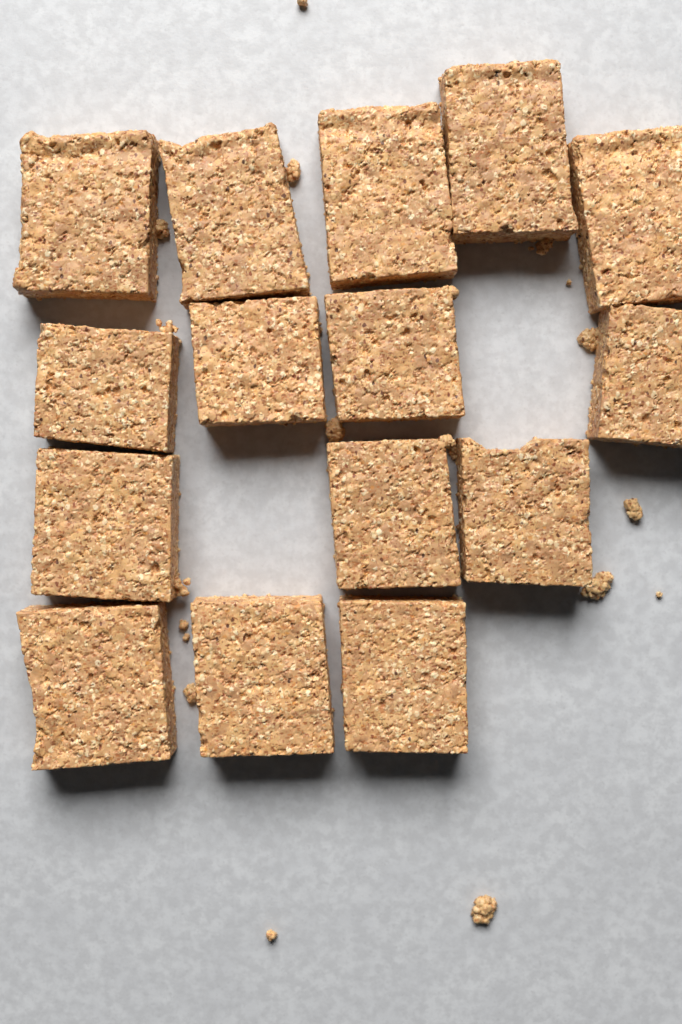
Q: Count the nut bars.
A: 15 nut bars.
